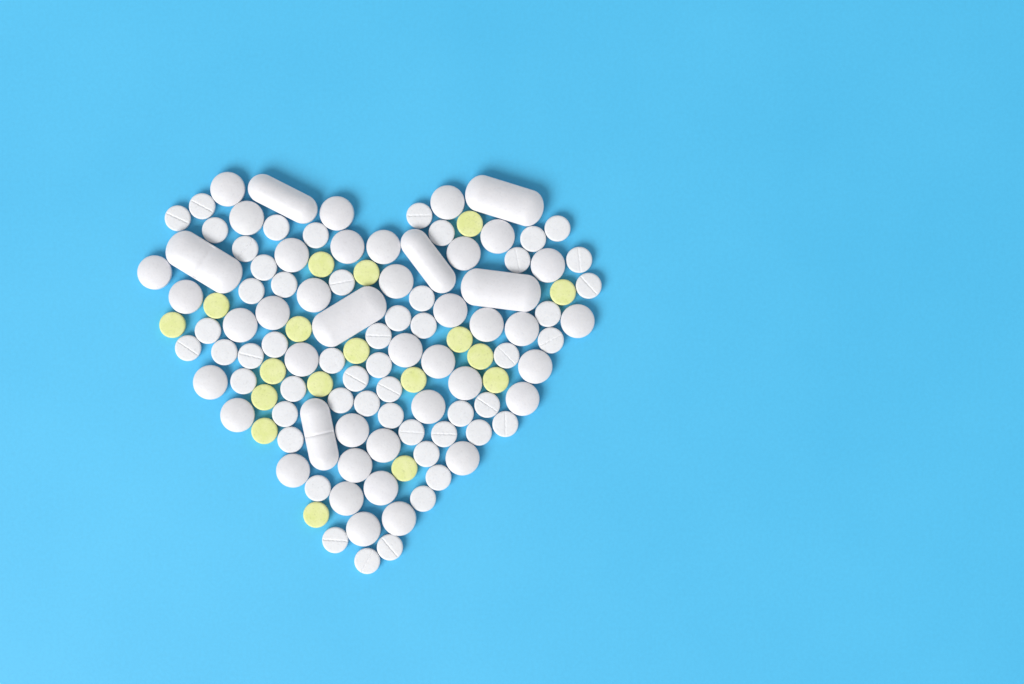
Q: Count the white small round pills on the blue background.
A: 53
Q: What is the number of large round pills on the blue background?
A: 38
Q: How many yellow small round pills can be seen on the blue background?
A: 18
